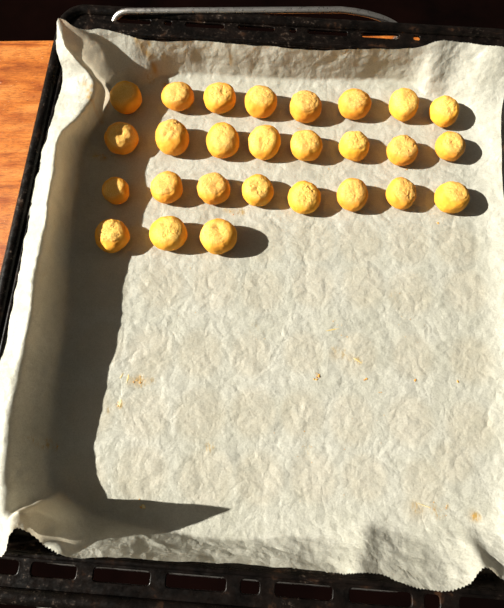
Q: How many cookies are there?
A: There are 27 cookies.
